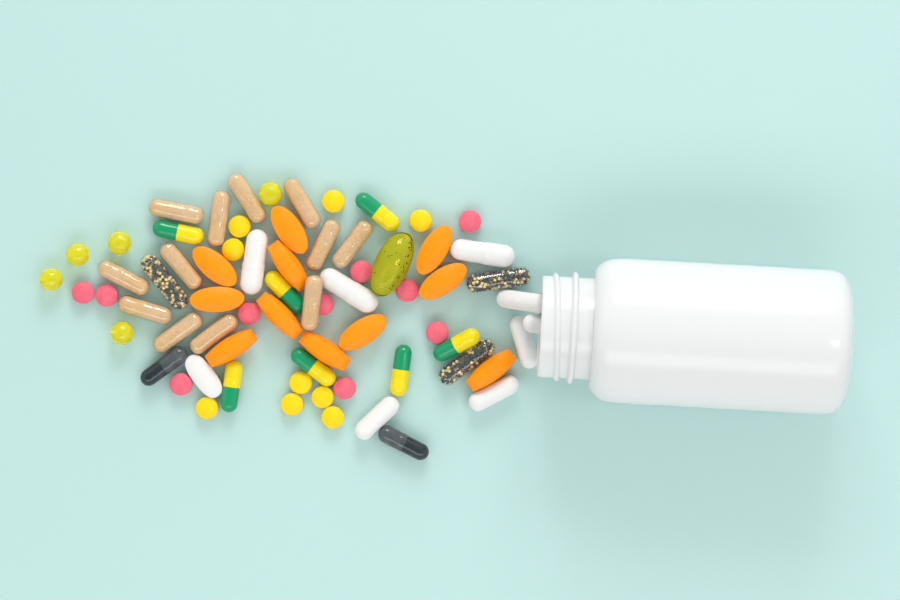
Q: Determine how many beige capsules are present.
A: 12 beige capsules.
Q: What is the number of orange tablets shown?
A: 11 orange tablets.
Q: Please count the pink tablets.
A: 10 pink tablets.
